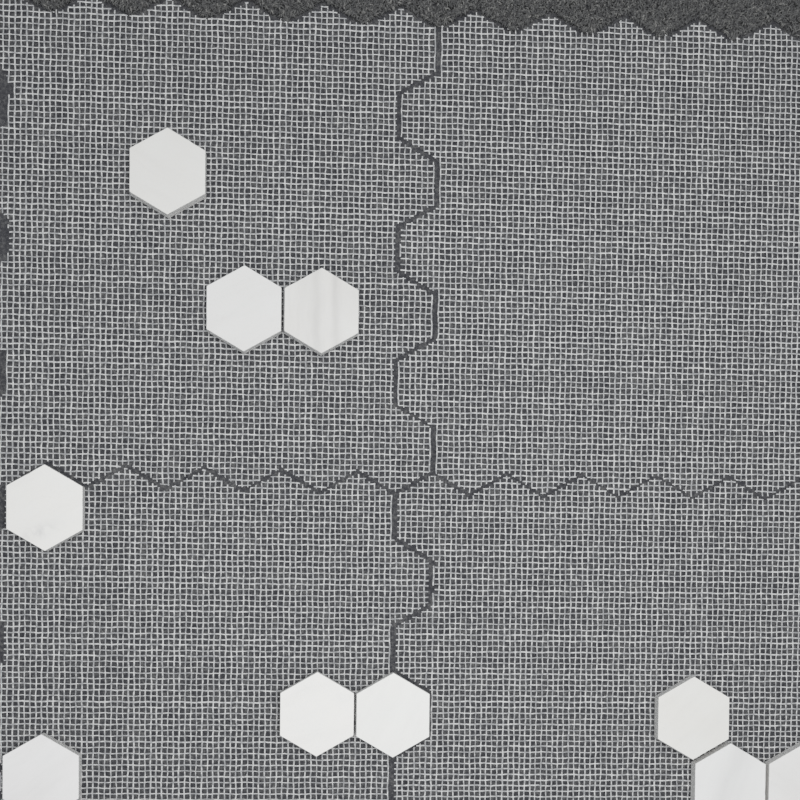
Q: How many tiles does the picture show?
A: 10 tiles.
